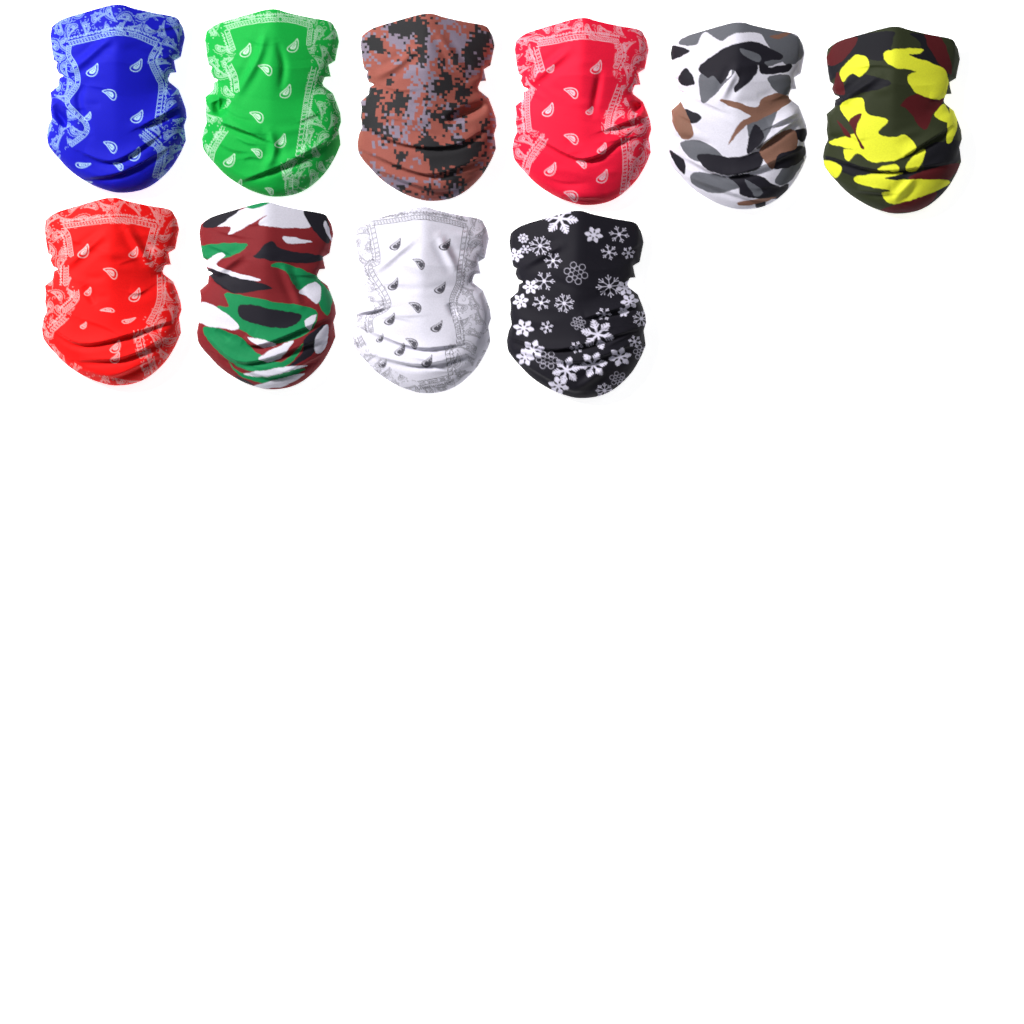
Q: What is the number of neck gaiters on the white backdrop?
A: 10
